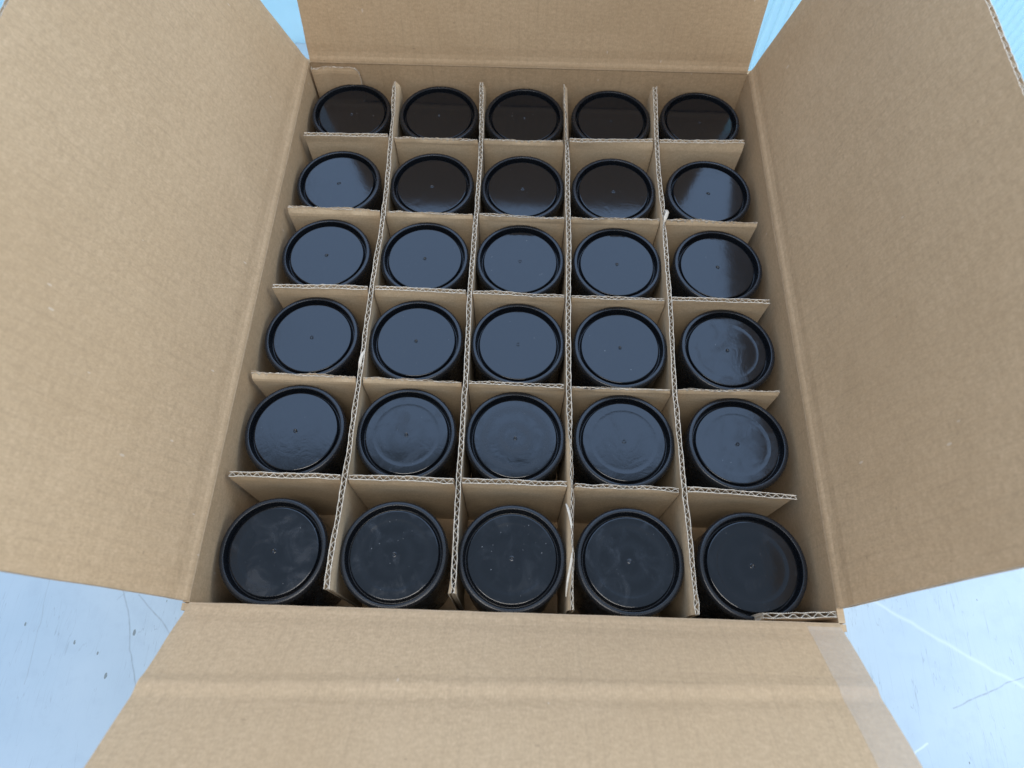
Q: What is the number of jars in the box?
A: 30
